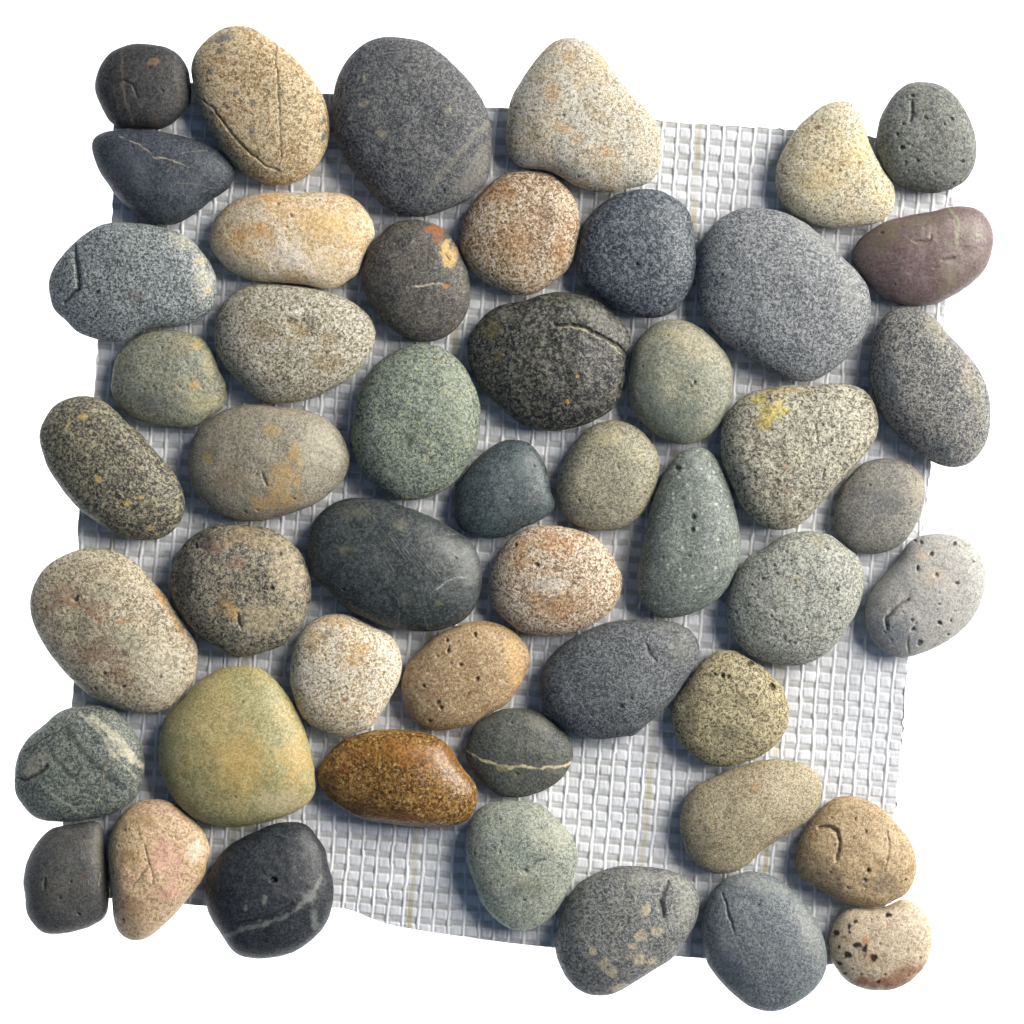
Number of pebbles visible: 50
